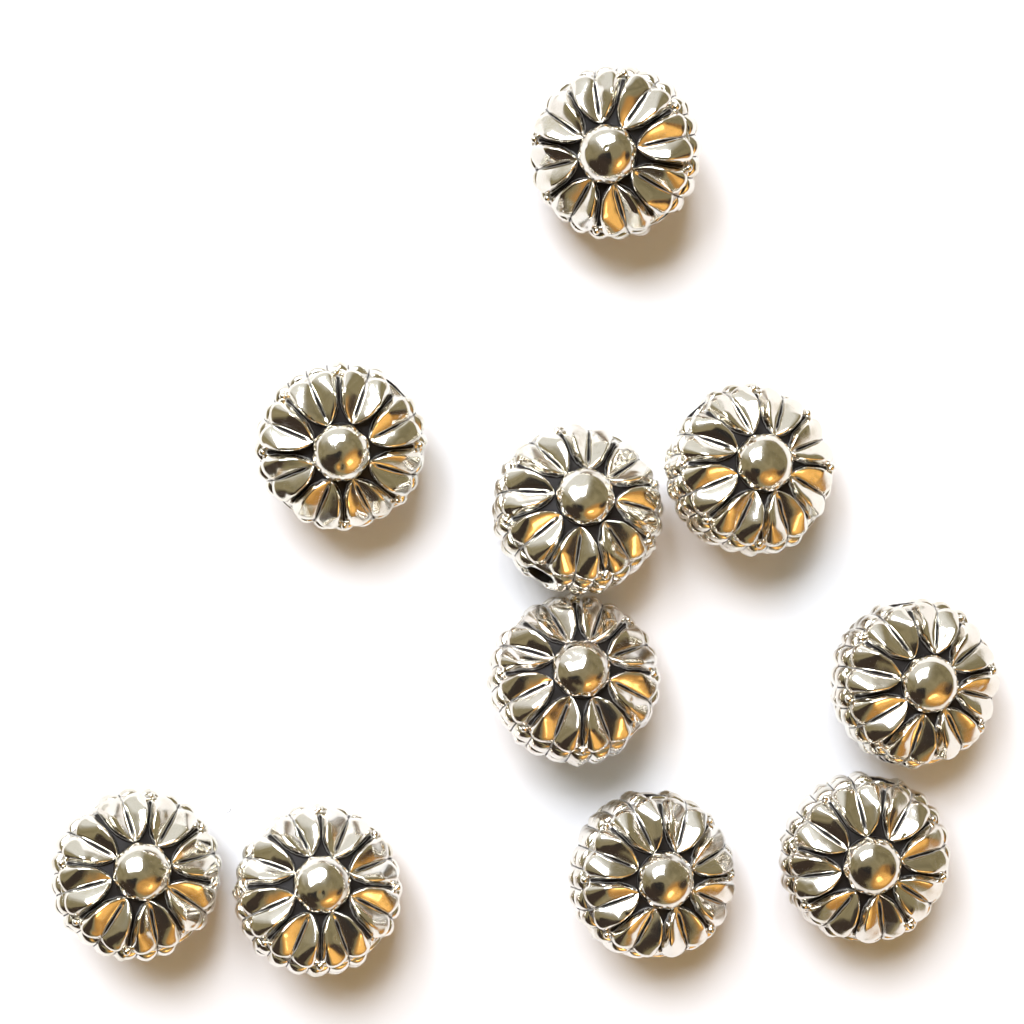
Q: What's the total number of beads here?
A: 10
